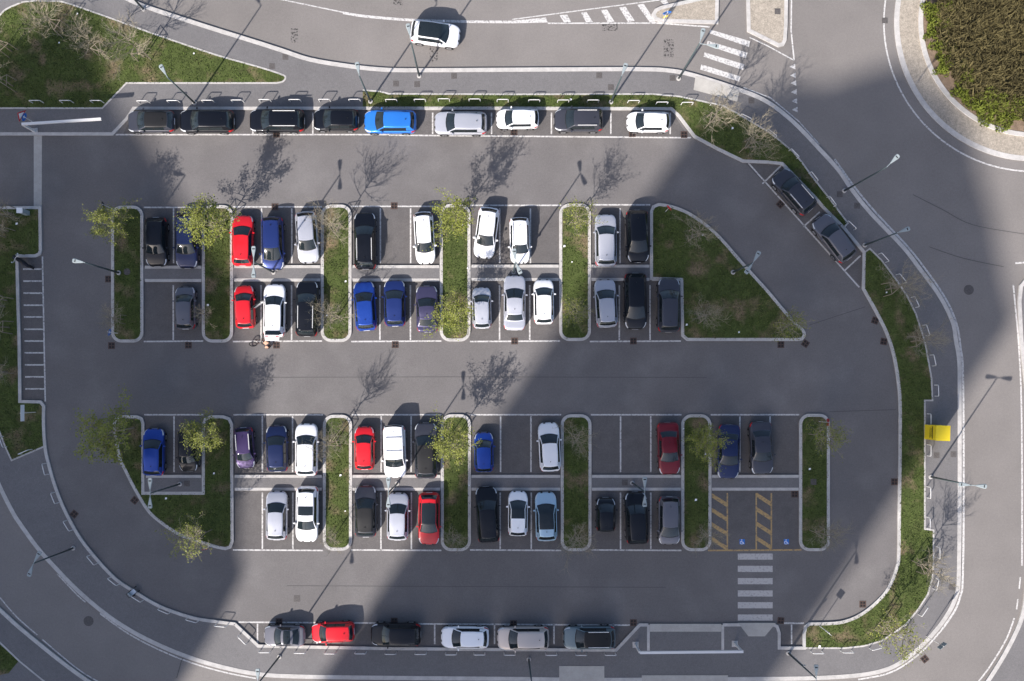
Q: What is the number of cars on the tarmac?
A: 66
